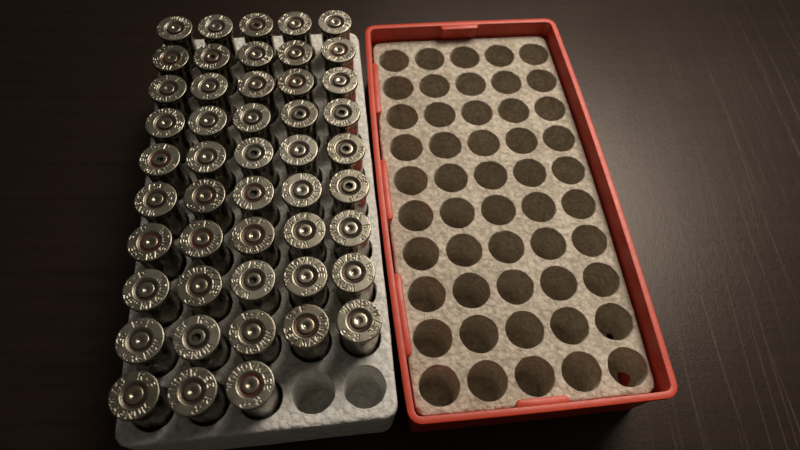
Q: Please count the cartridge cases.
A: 48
